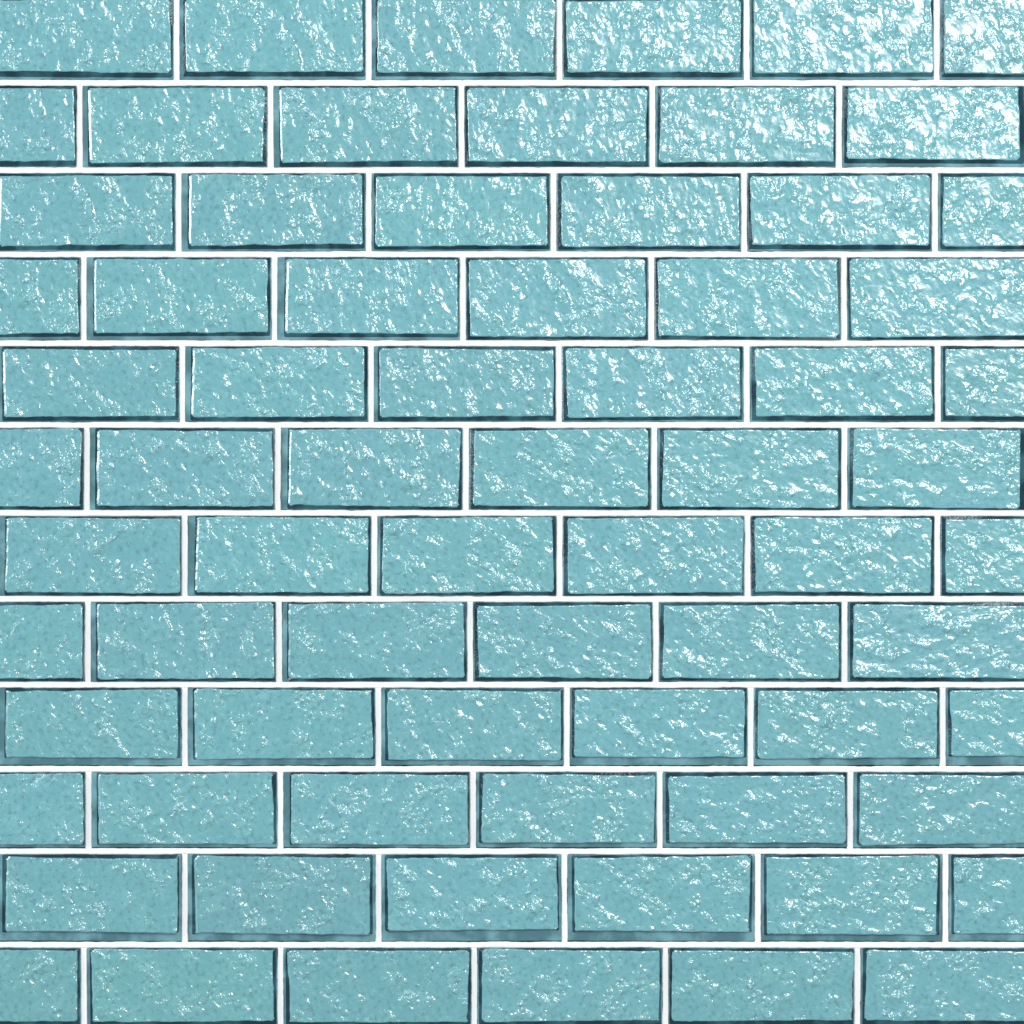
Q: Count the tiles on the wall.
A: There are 72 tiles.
